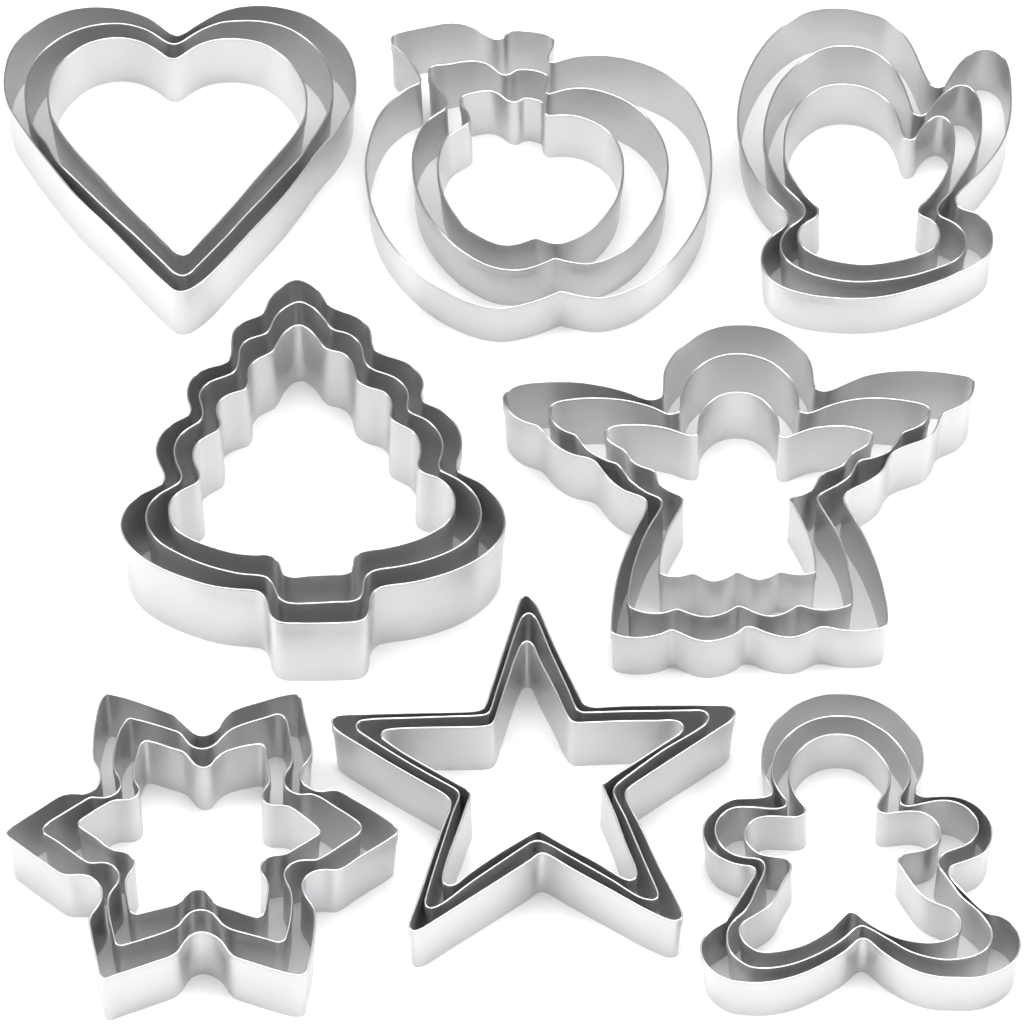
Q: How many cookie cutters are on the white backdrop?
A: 24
